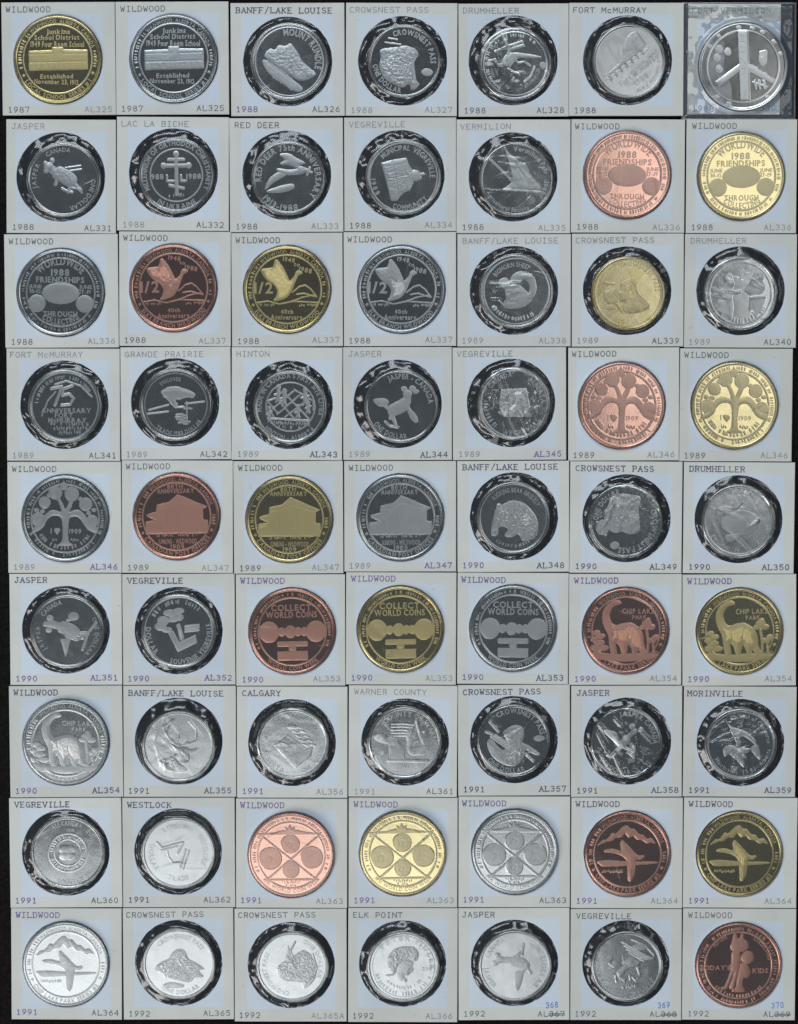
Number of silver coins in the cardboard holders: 44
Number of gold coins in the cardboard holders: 10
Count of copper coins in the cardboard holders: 9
